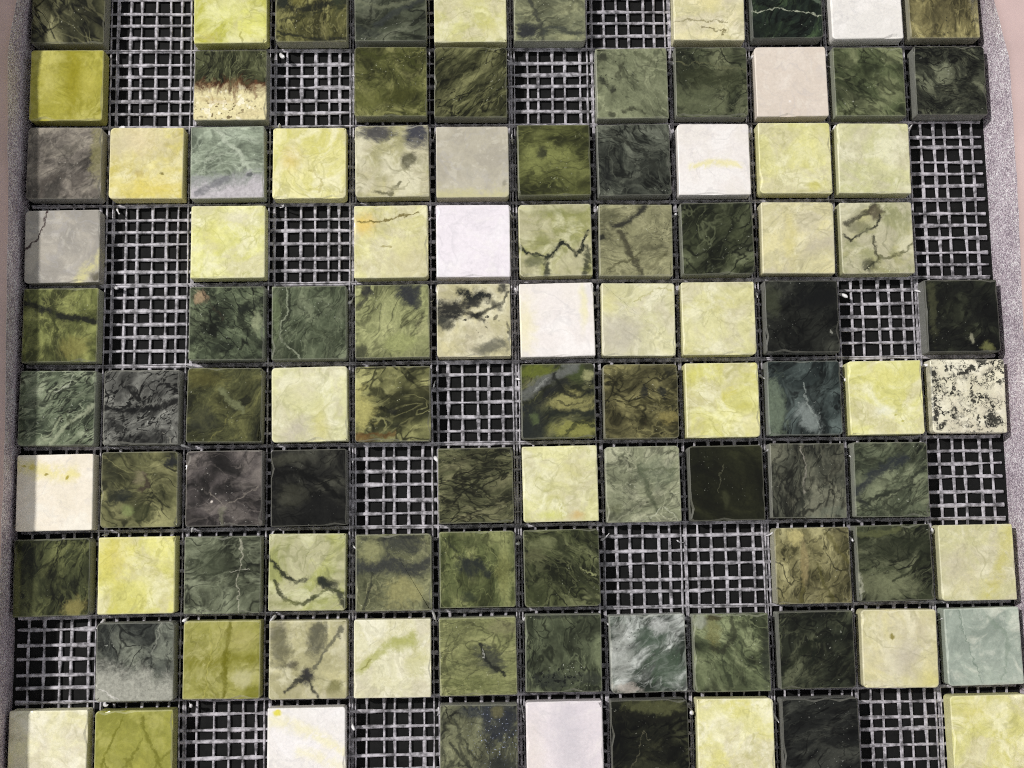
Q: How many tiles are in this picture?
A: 100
